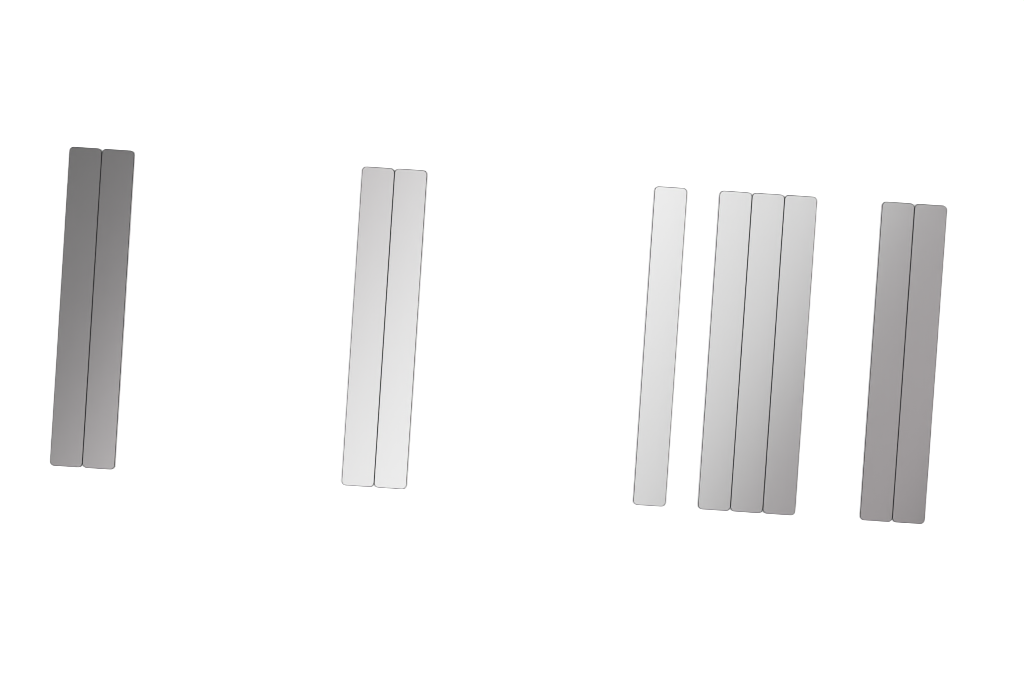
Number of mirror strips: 10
